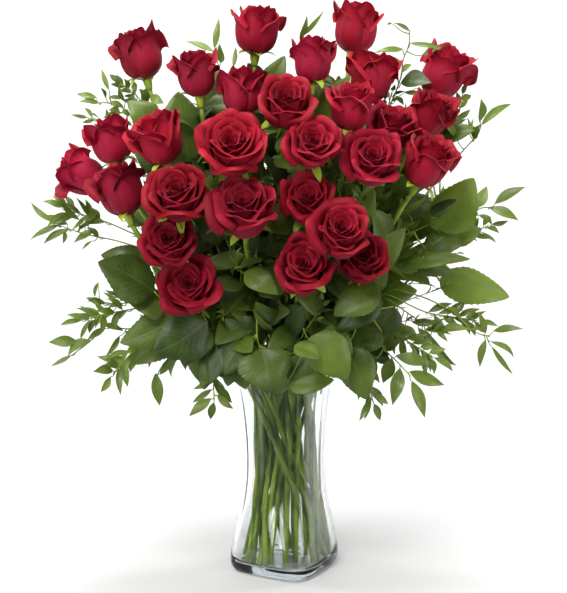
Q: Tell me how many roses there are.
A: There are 28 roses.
